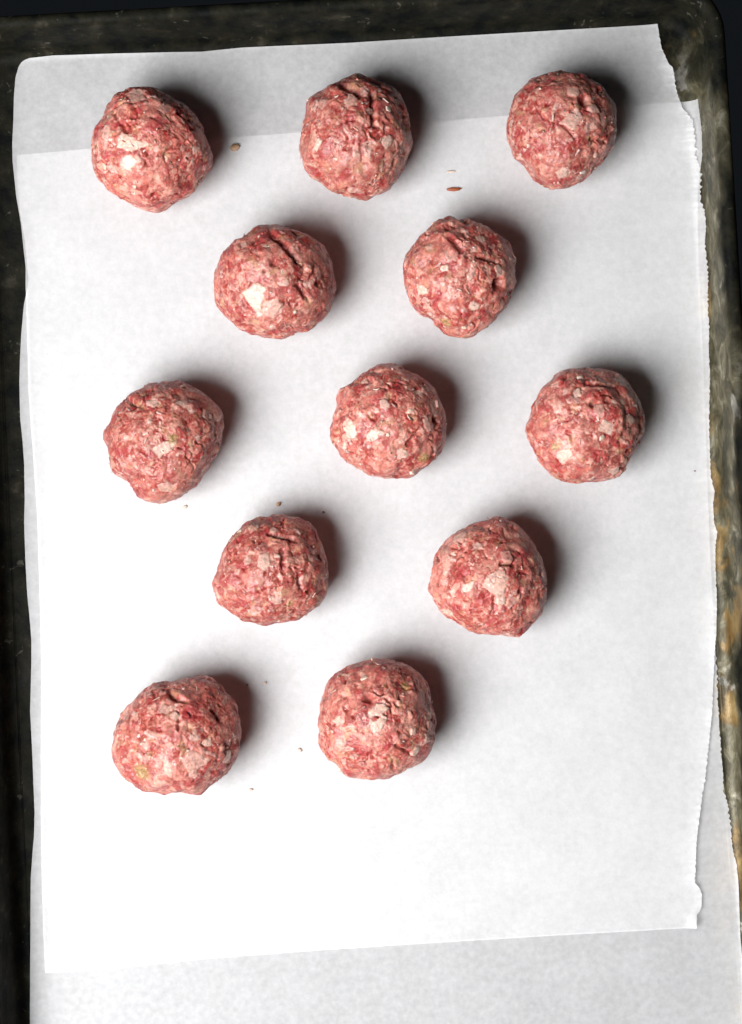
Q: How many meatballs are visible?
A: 12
